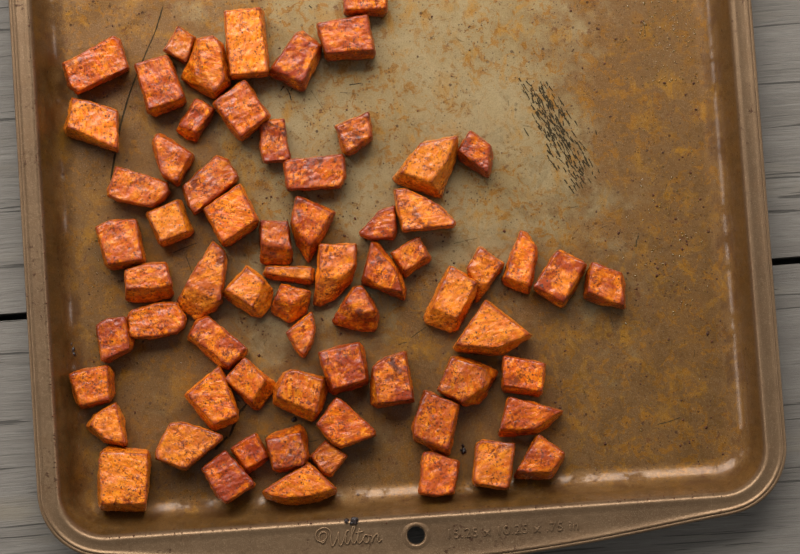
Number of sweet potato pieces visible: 67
